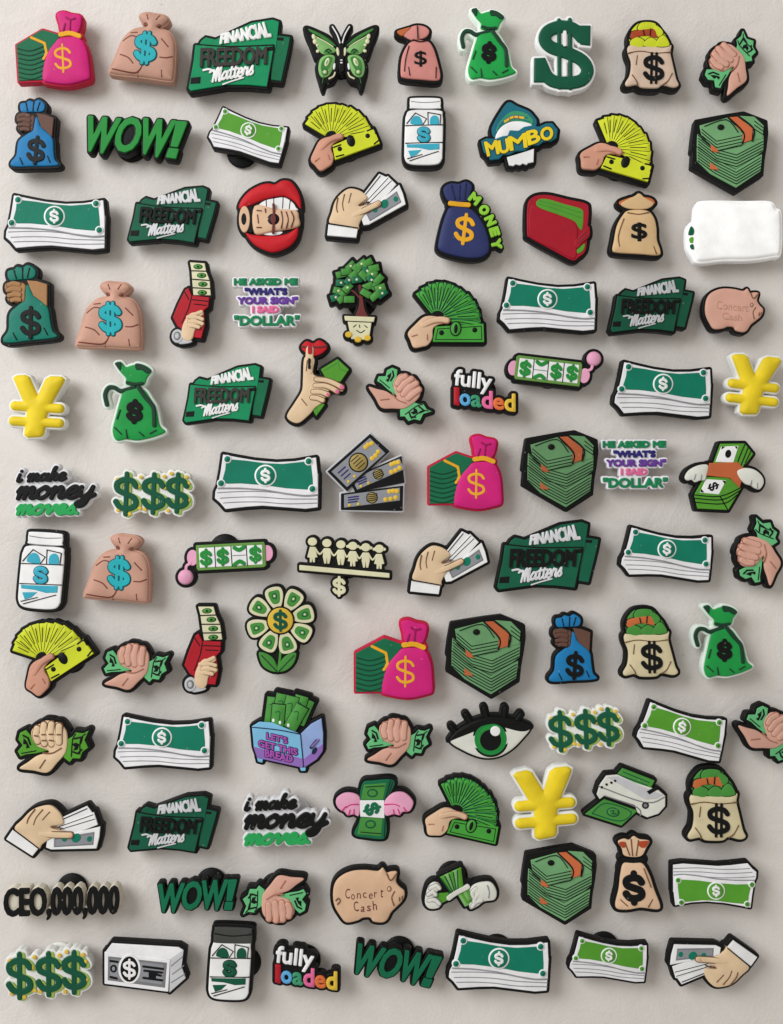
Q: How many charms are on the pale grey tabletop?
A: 100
